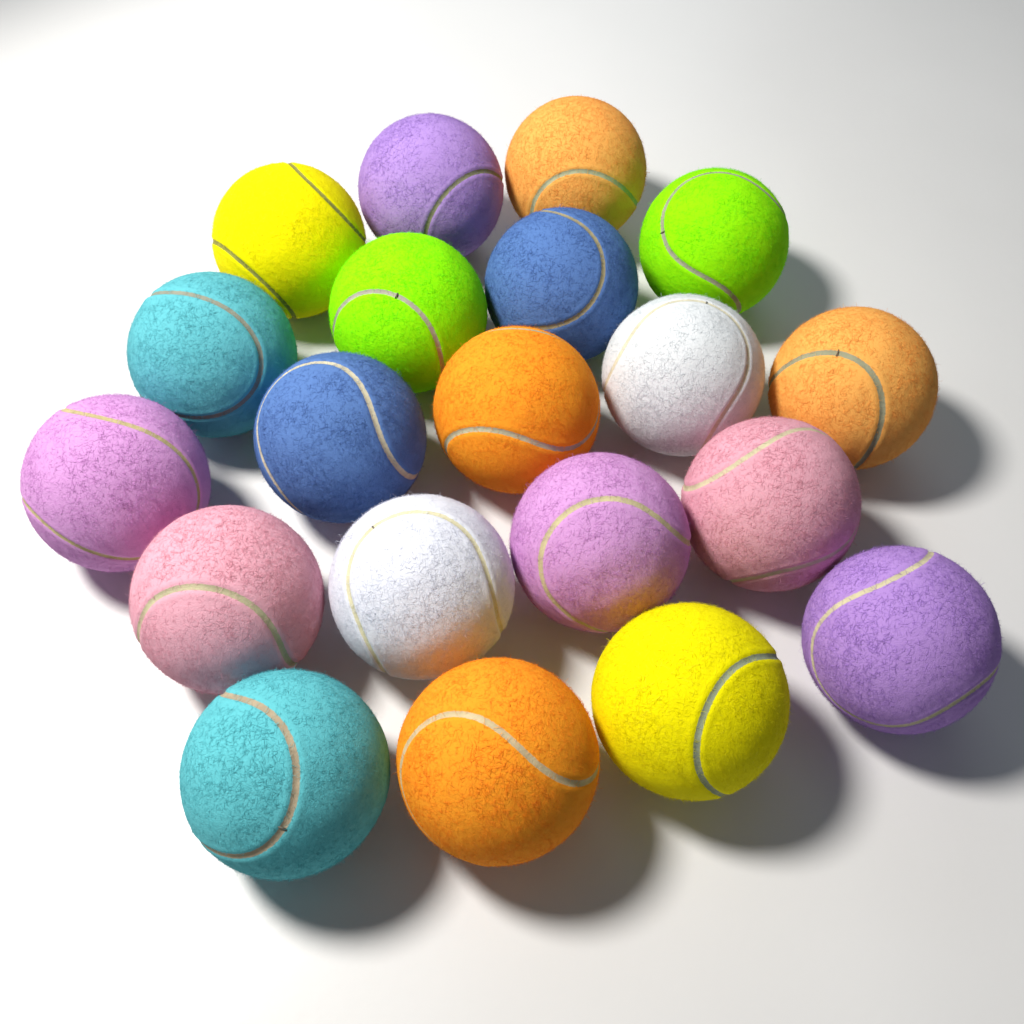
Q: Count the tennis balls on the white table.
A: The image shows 20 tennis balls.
